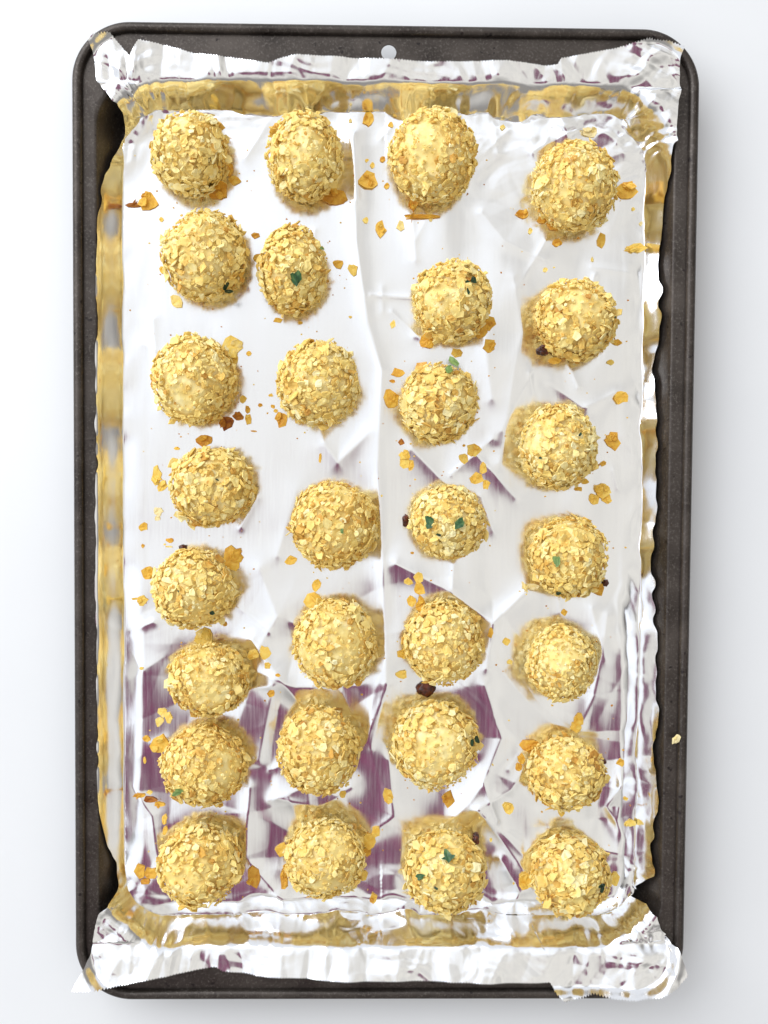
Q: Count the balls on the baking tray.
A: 29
